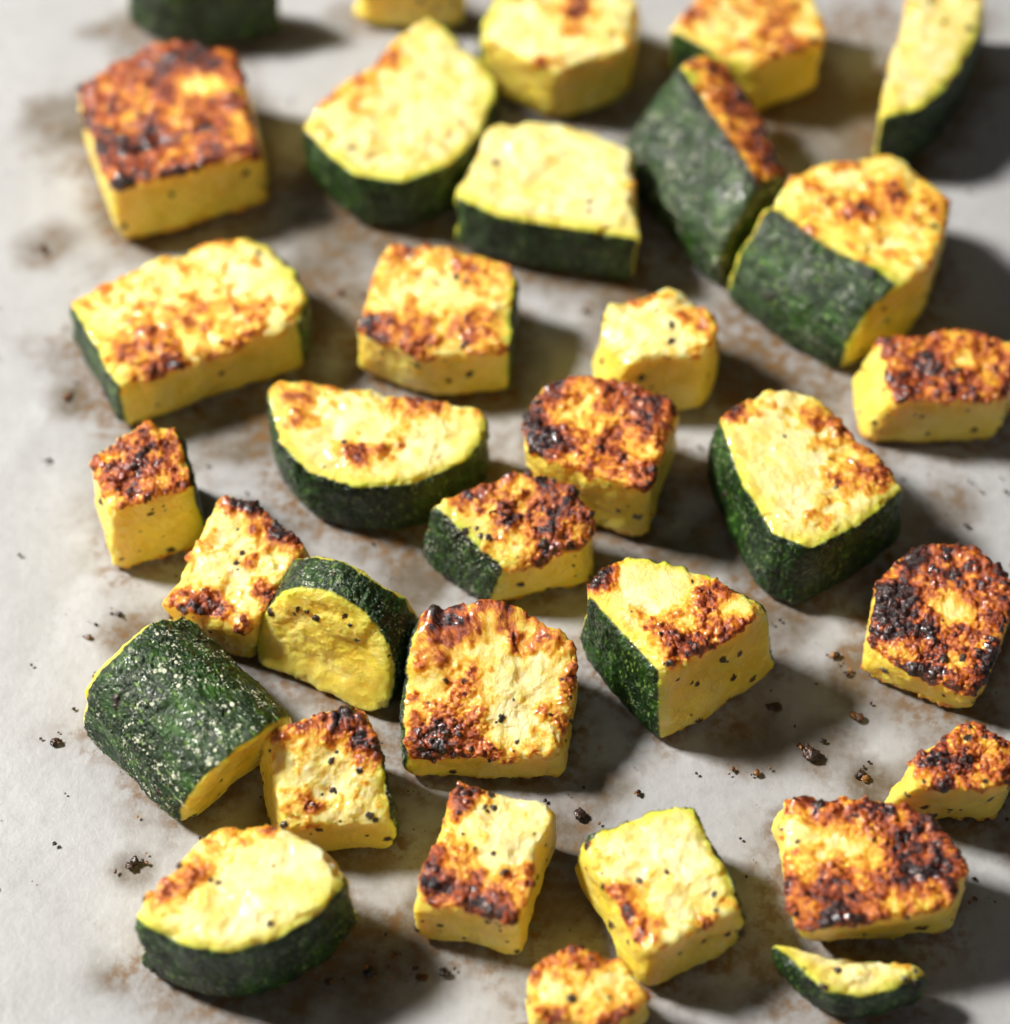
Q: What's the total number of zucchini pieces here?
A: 33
